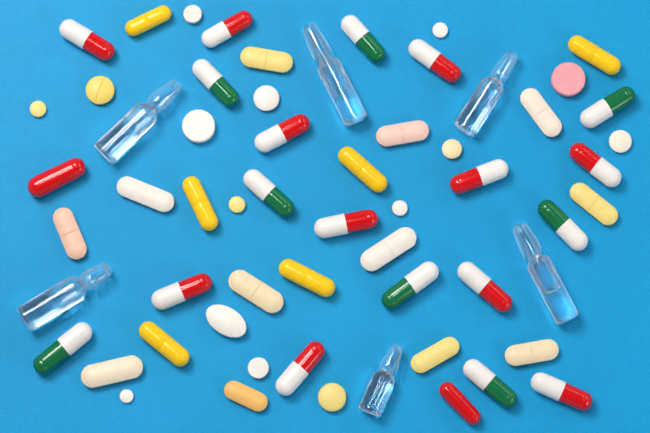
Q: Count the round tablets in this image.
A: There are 14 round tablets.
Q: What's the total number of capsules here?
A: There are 27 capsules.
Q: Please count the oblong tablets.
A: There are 13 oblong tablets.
